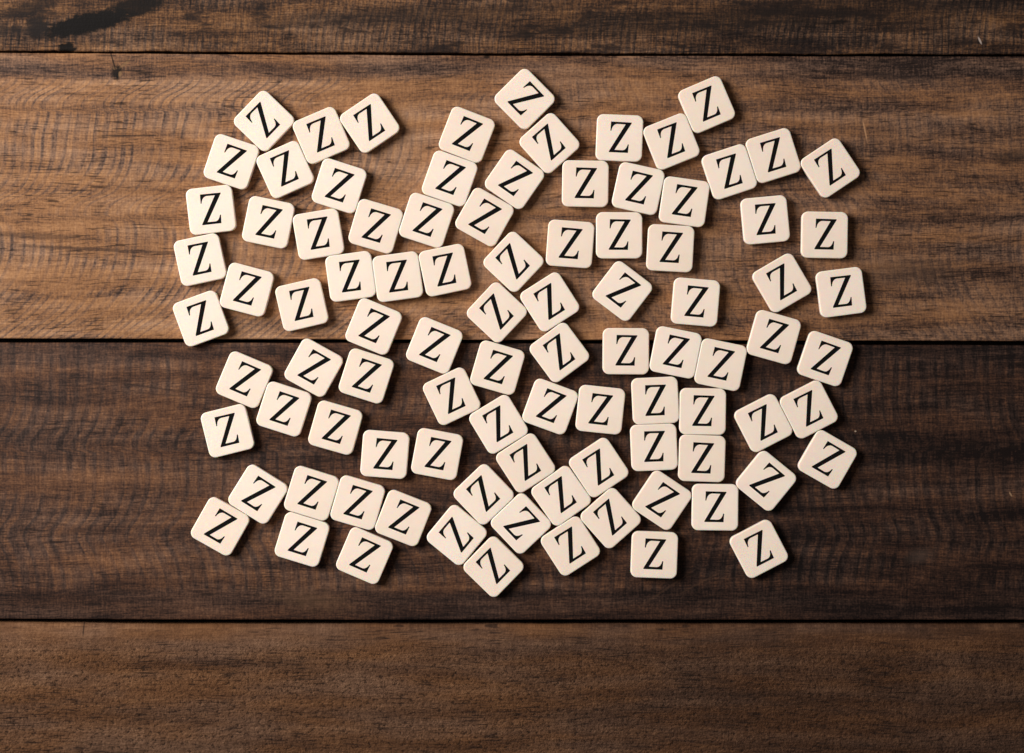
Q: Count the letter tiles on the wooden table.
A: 94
